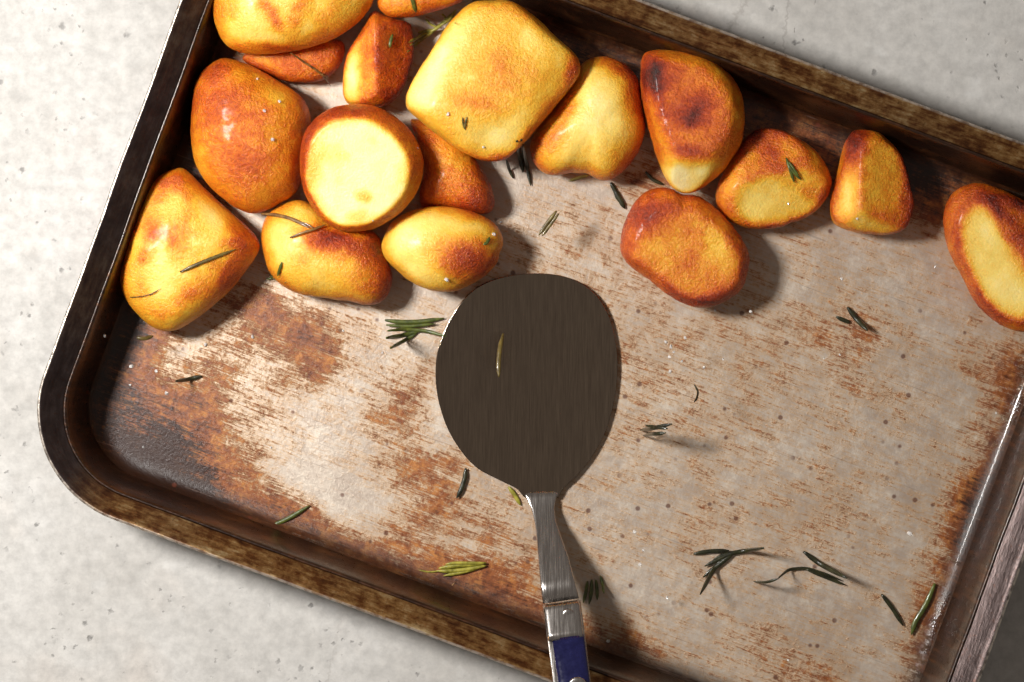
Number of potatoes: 17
